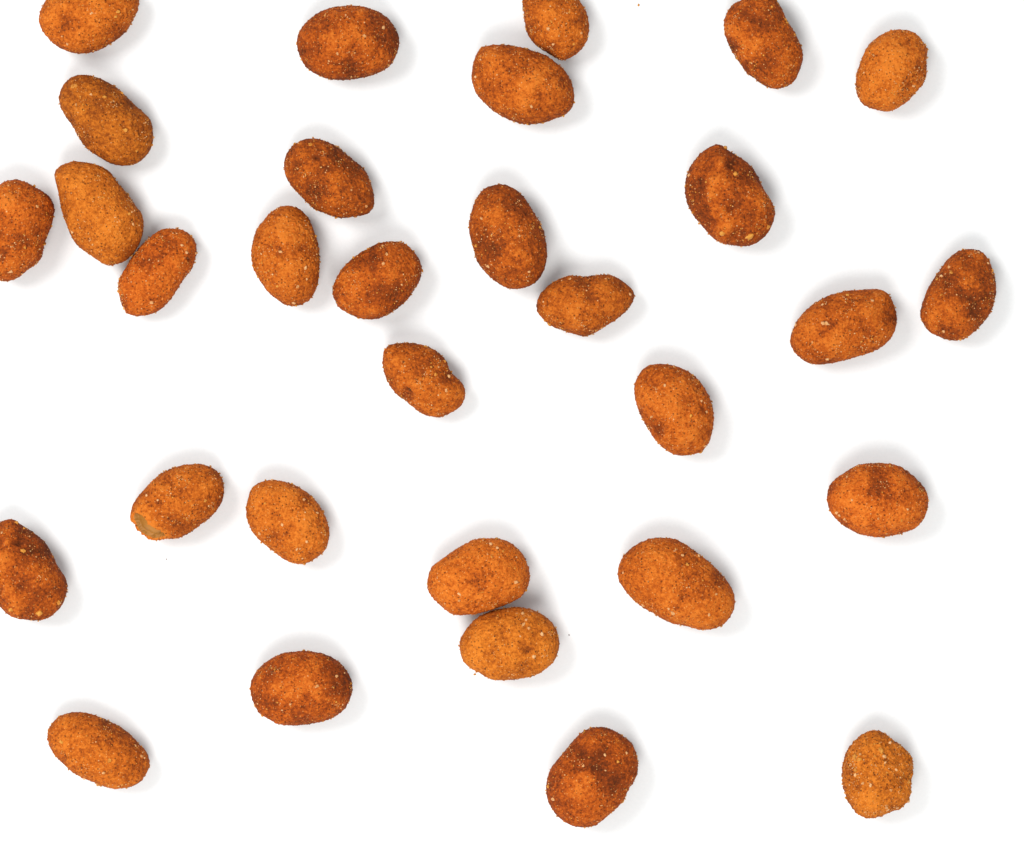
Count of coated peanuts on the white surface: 31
